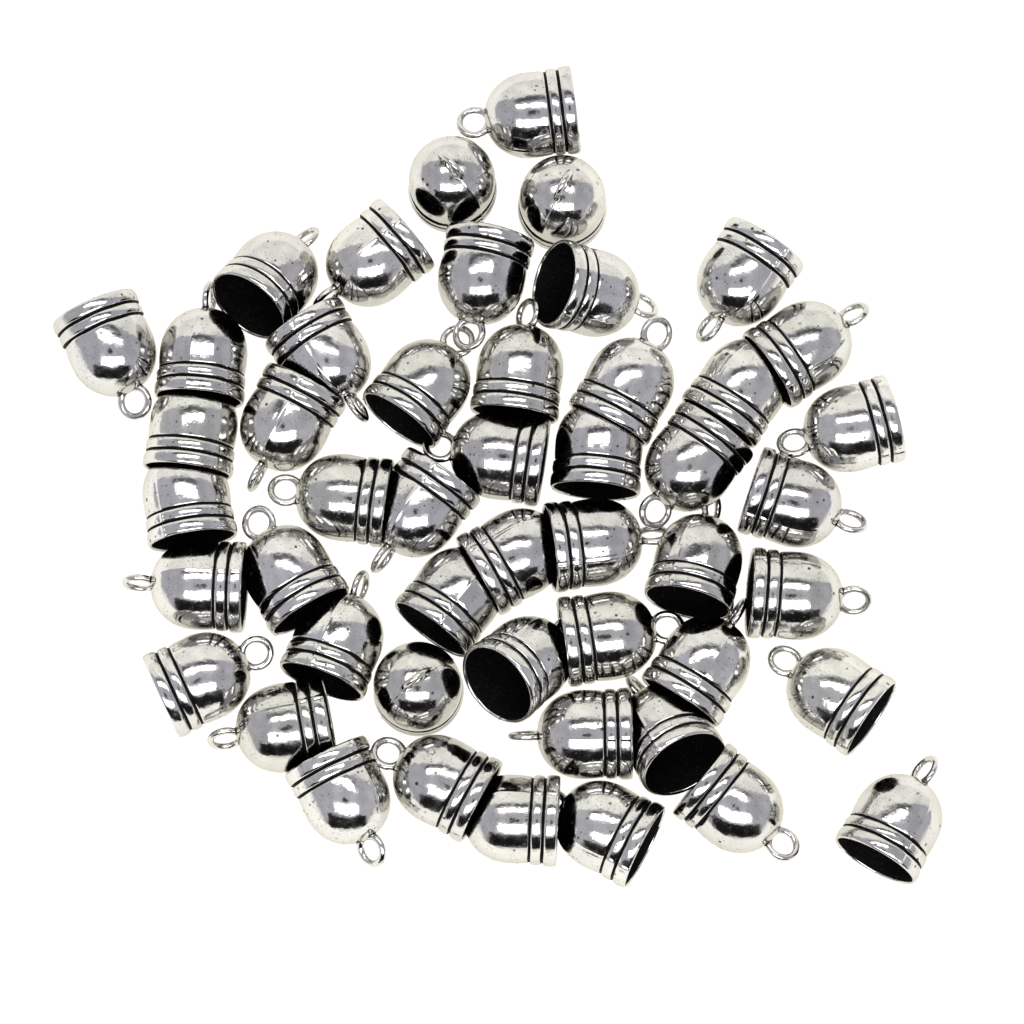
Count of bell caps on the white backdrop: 49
